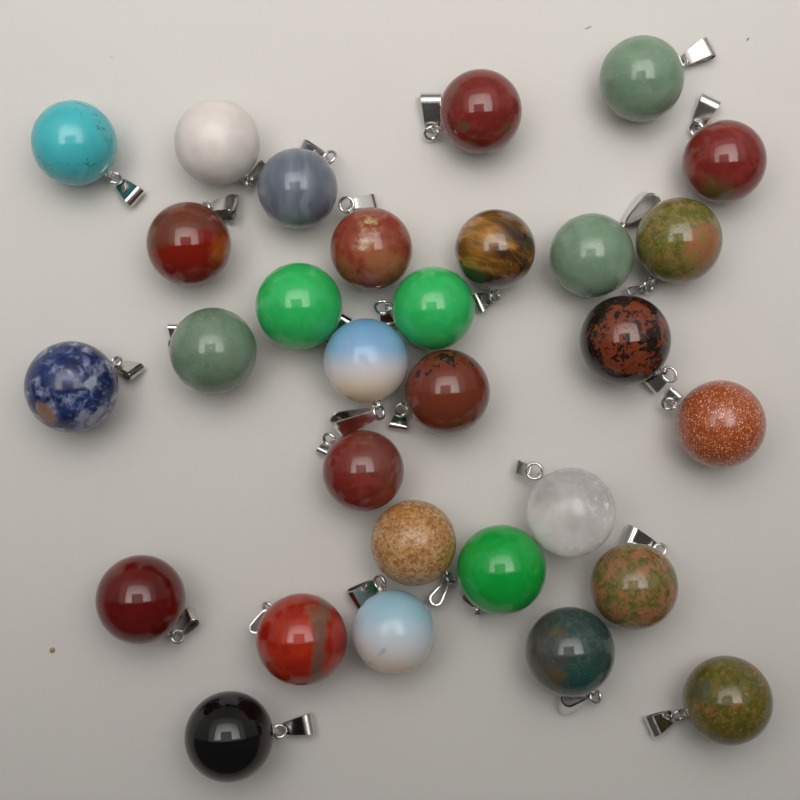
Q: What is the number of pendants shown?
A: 30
